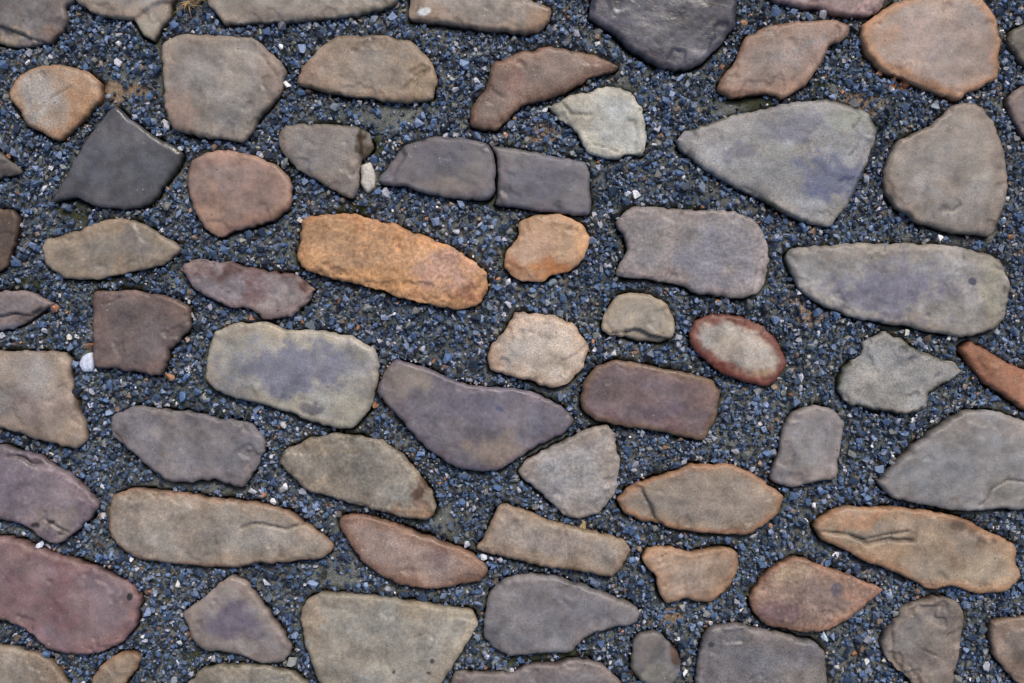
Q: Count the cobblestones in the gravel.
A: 66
